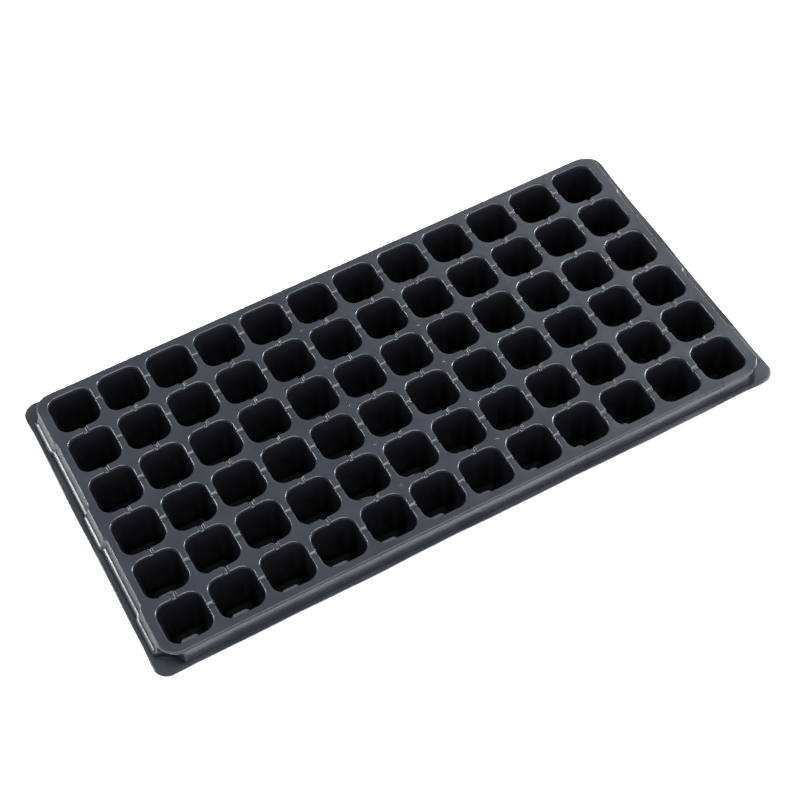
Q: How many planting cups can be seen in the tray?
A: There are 72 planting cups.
